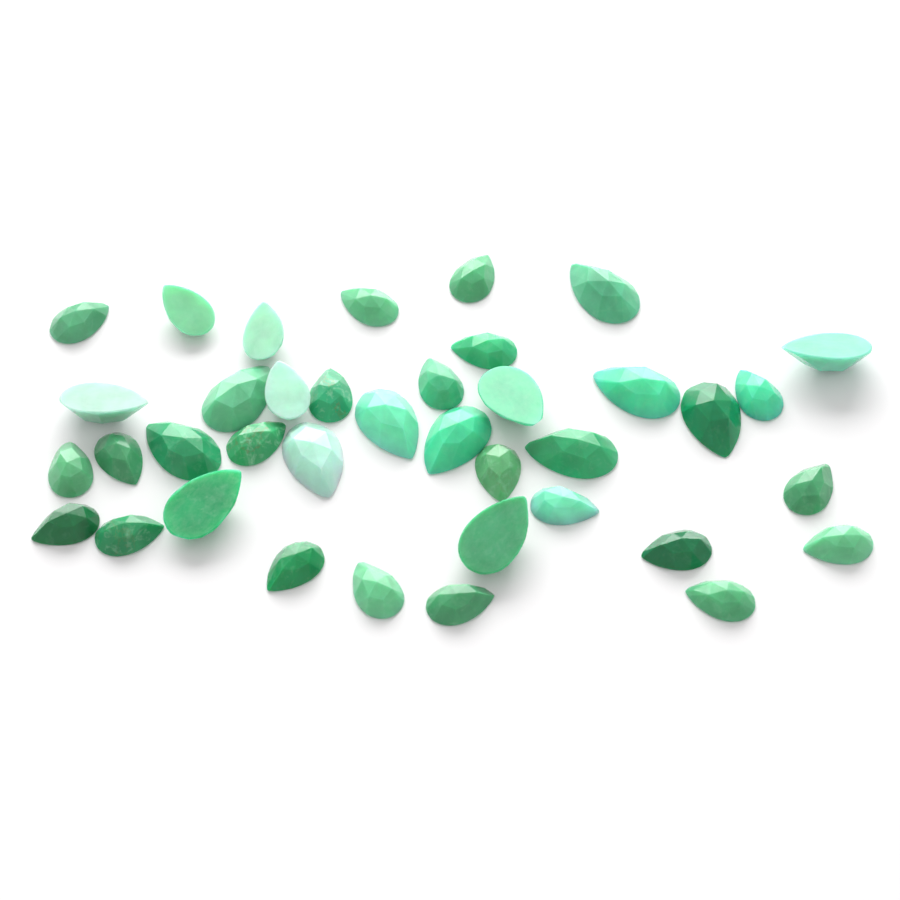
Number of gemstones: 38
